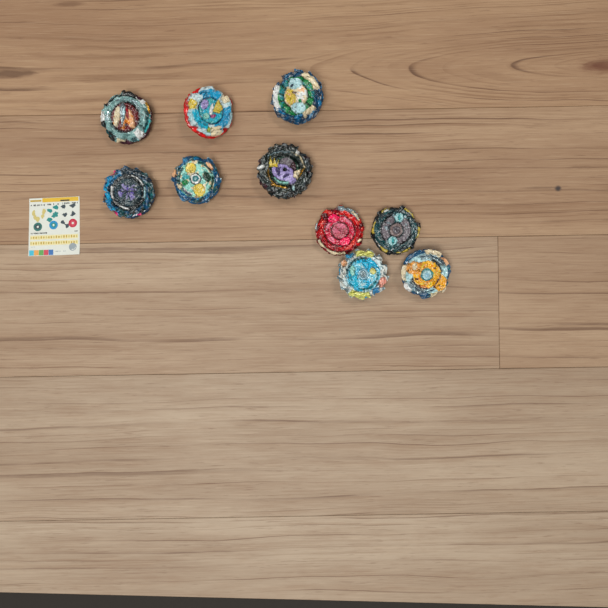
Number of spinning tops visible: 10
